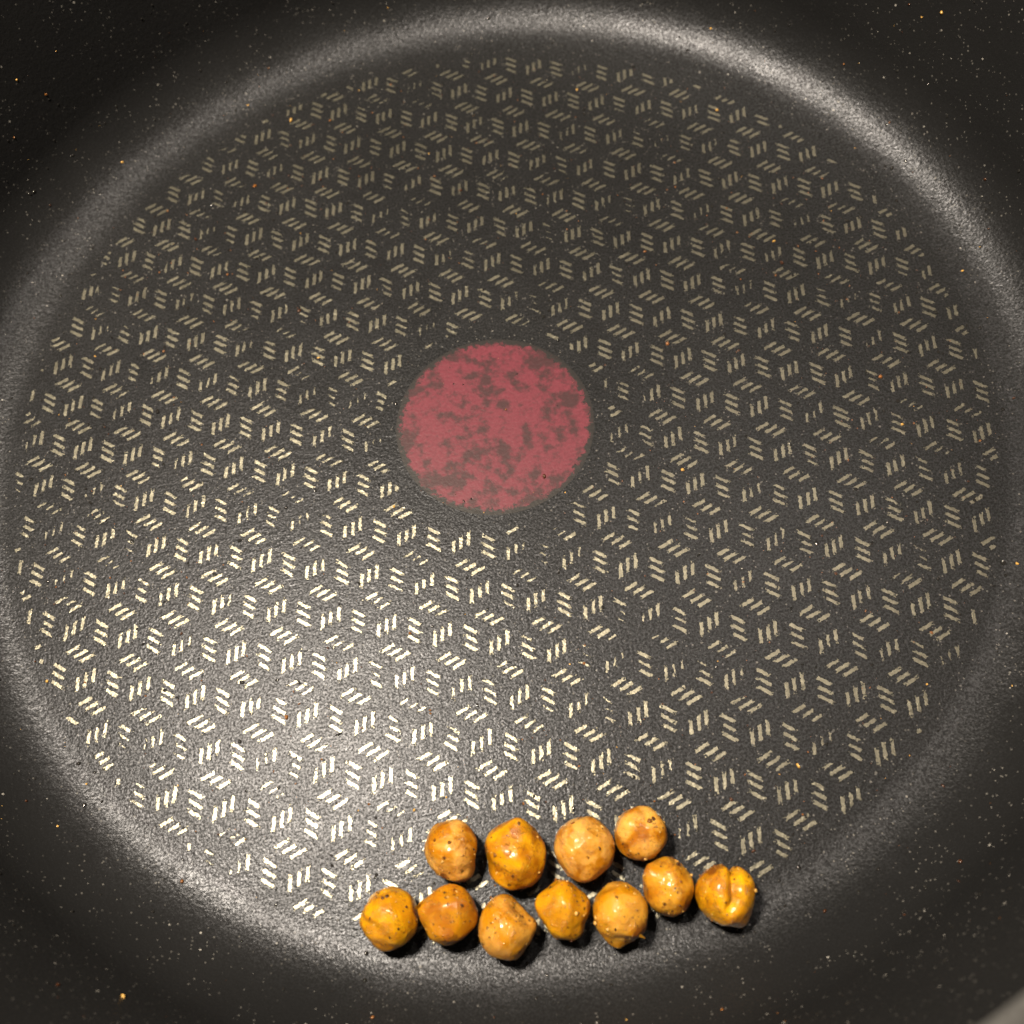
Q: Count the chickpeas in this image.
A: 11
